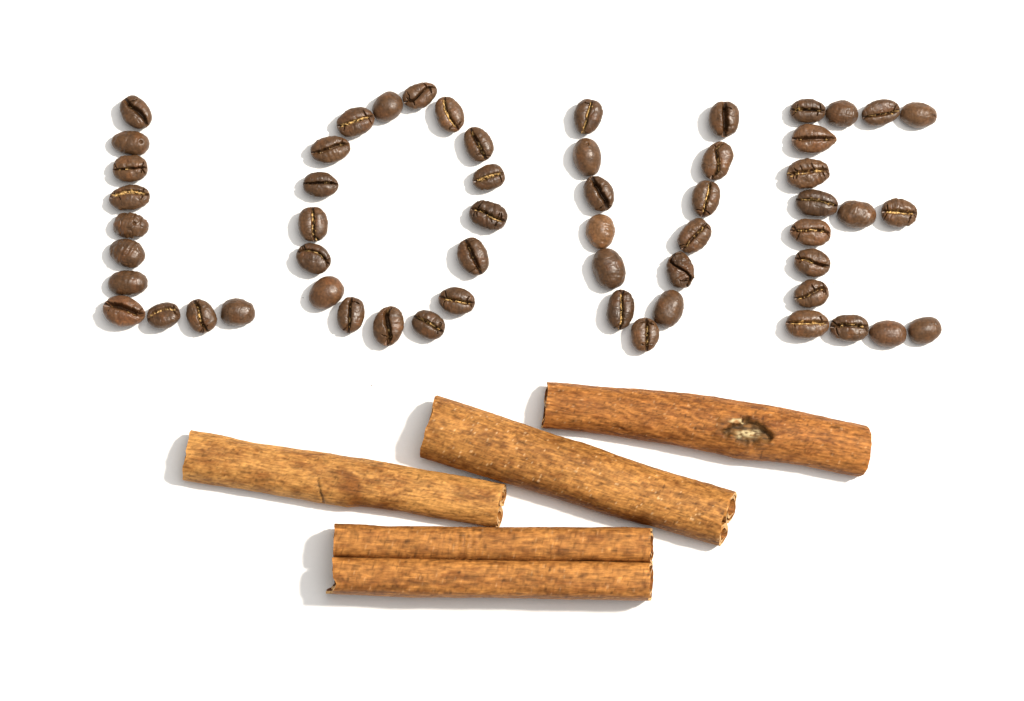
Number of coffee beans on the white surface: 57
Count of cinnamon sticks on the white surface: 4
